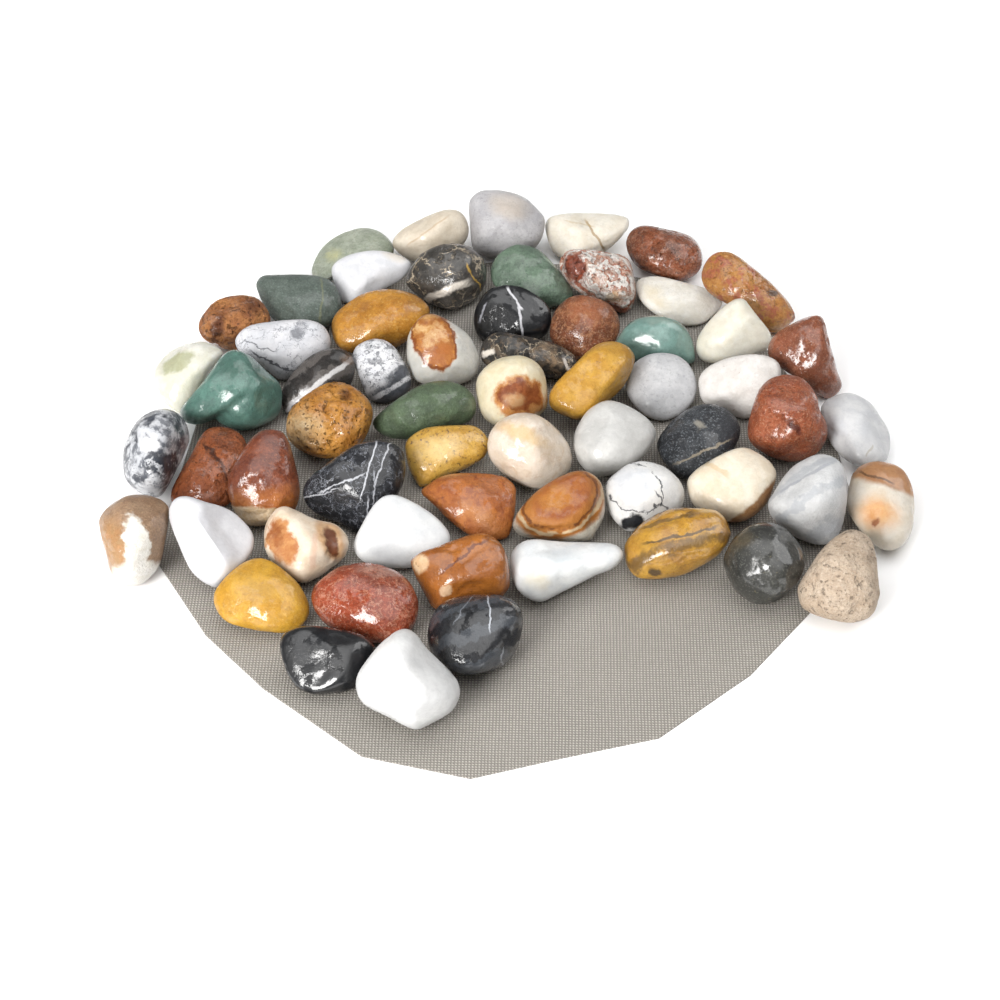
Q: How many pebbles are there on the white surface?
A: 62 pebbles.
